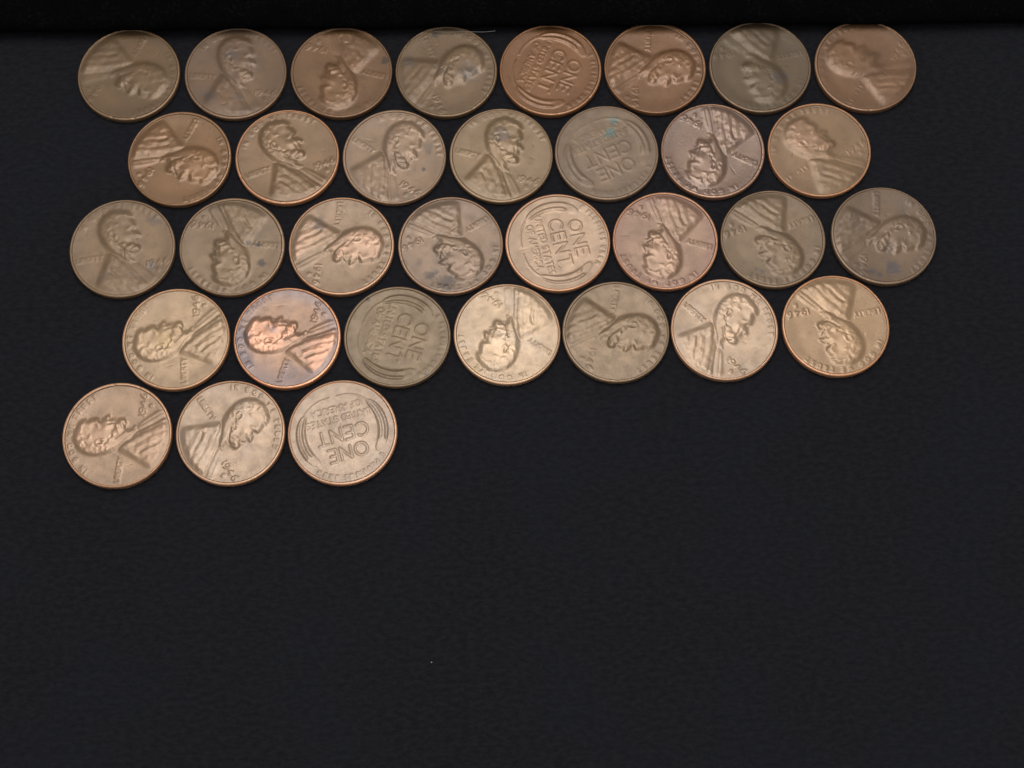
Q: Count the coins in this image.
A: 33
